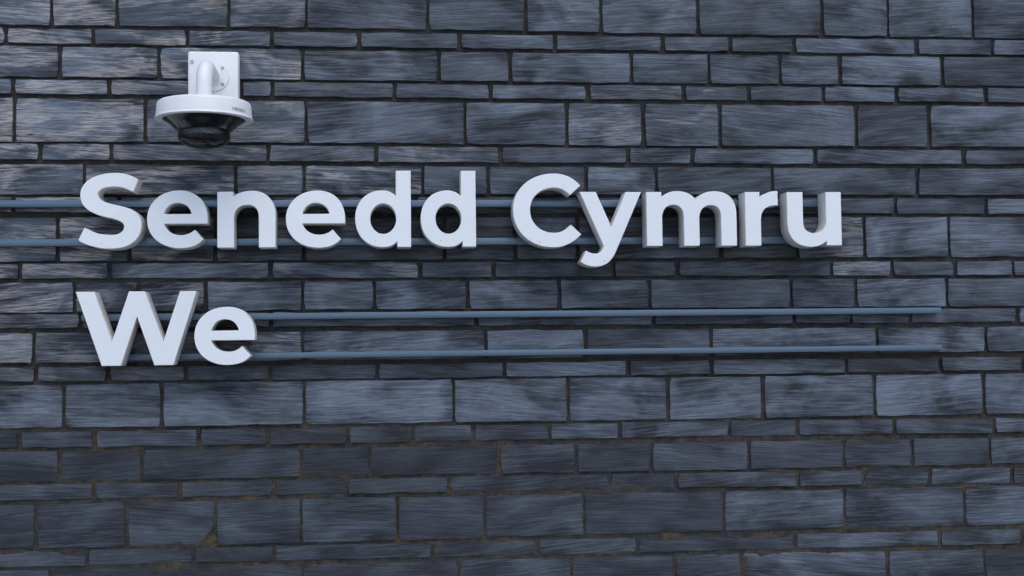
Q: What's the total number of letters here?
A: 13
